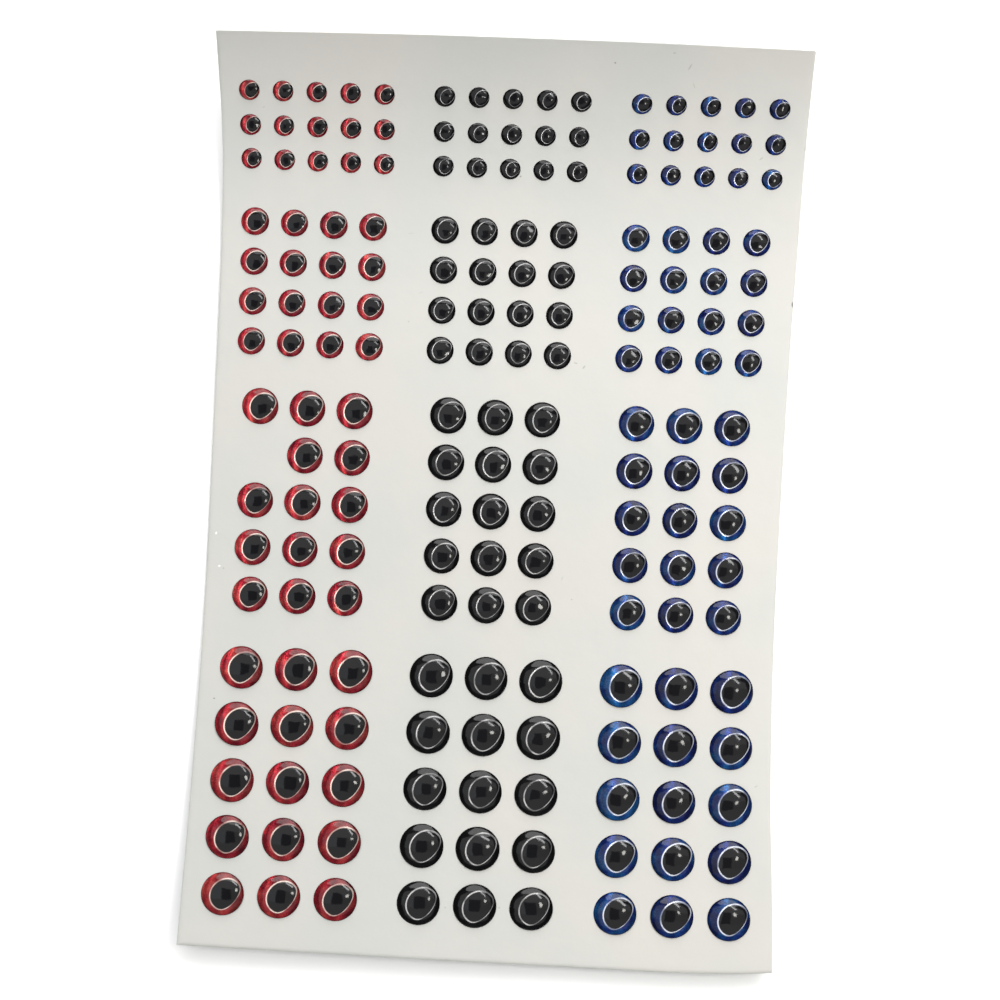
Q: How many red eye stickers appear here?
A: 60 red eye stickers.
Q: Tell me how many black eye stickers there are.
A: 61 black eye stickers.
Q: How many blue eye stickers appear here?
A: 61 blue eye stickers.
